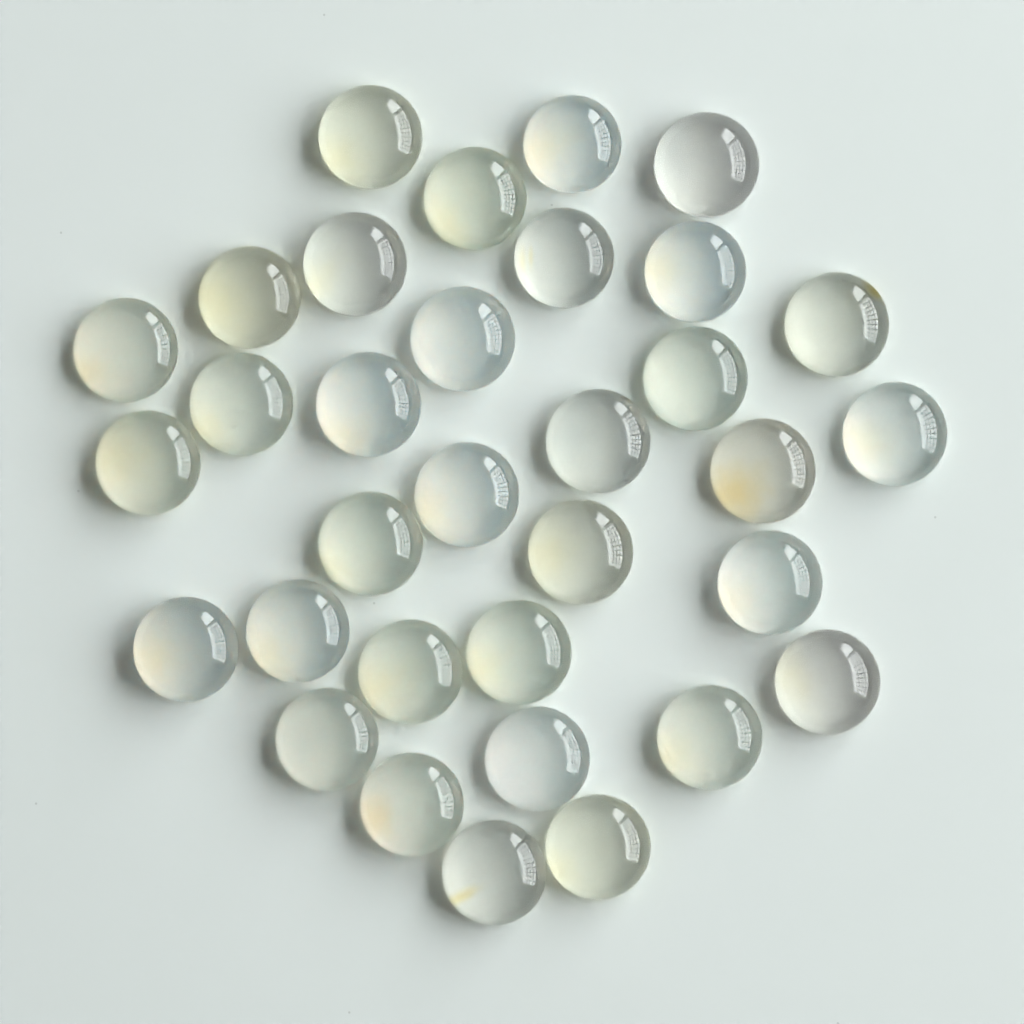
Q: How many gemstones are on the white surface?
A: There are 33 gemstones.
